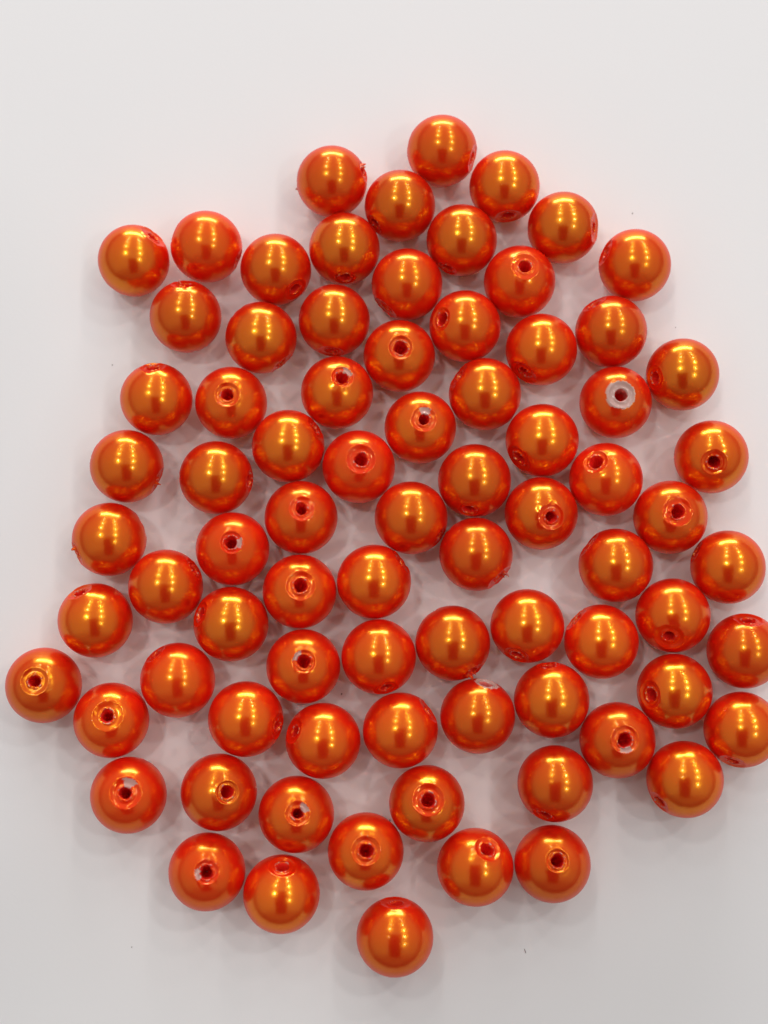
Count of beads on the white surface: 79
